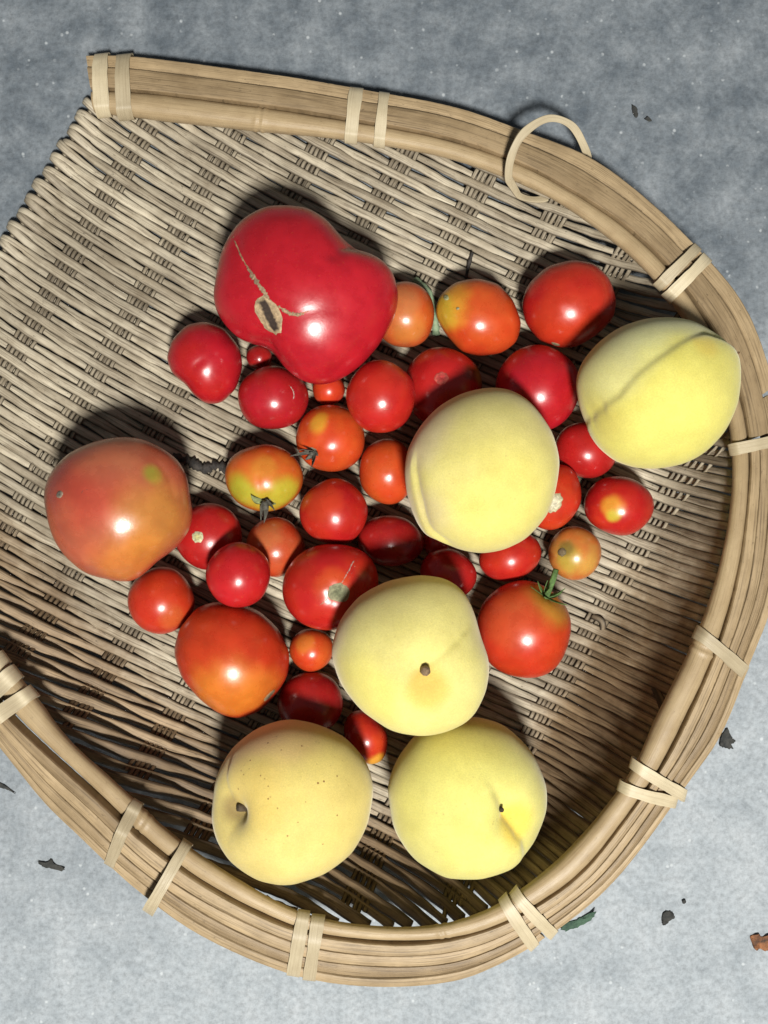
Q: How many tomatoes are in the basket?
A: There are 34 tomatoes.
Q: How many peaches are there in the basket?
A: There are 5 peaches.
